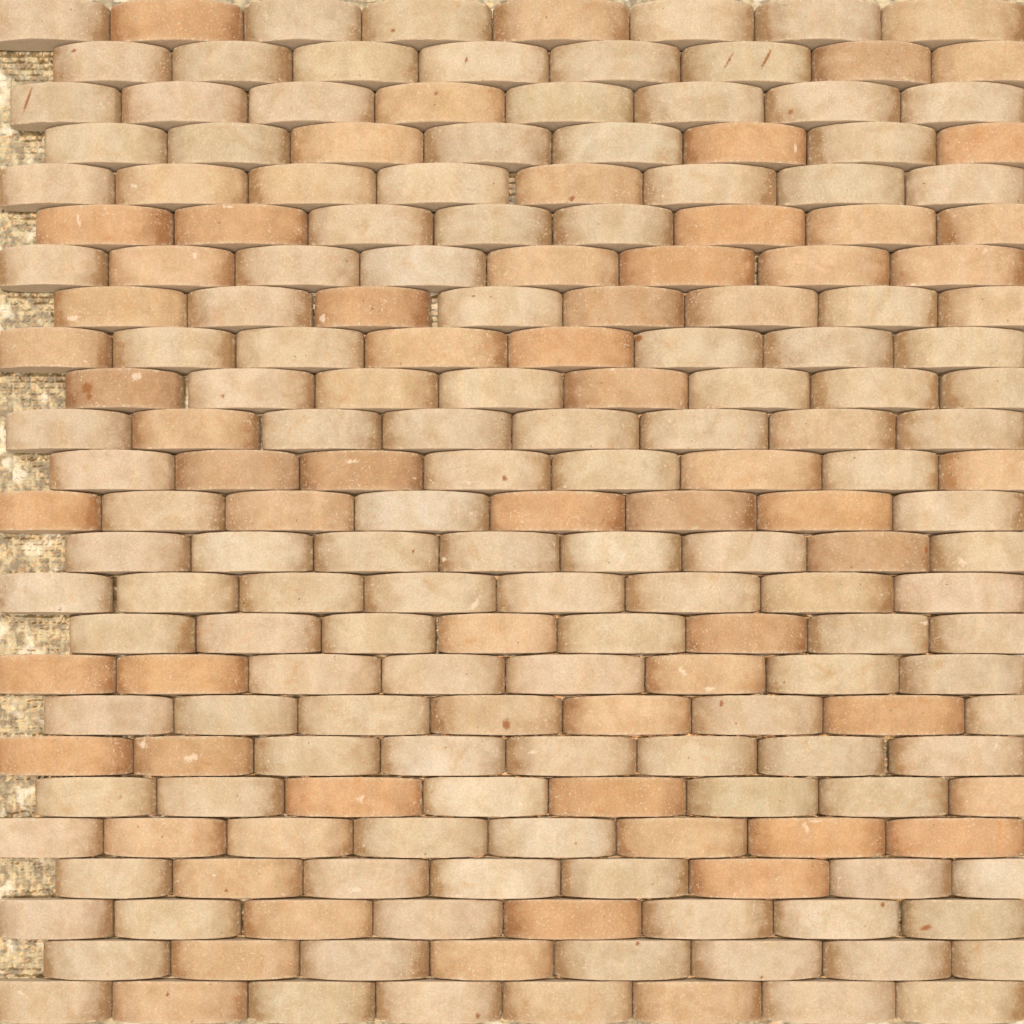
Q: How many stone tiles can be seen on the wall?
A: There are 200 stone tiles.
